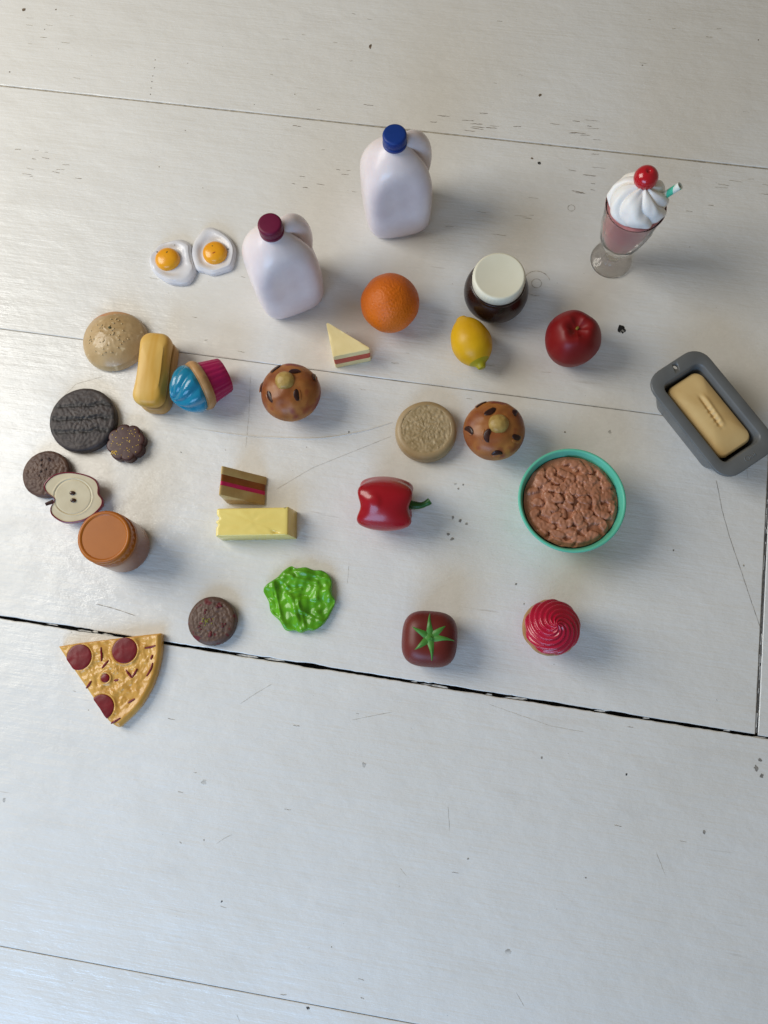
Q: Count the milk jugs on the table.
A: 2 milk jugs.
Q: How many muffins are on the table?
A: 2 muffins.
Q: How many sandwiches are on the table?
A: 2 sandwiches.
